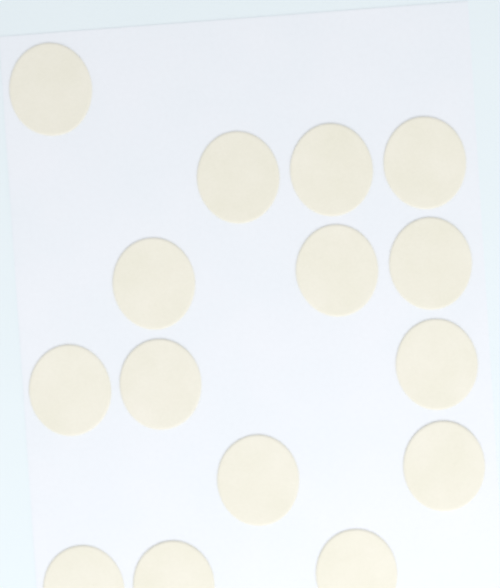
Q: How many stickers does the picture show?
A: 15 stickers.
